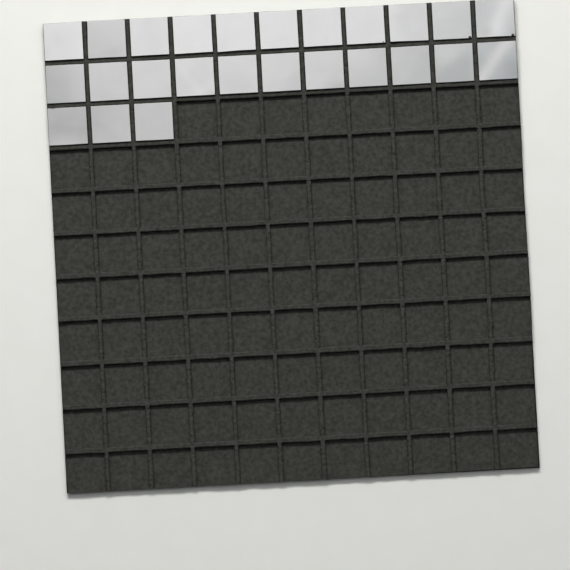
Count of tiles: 25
